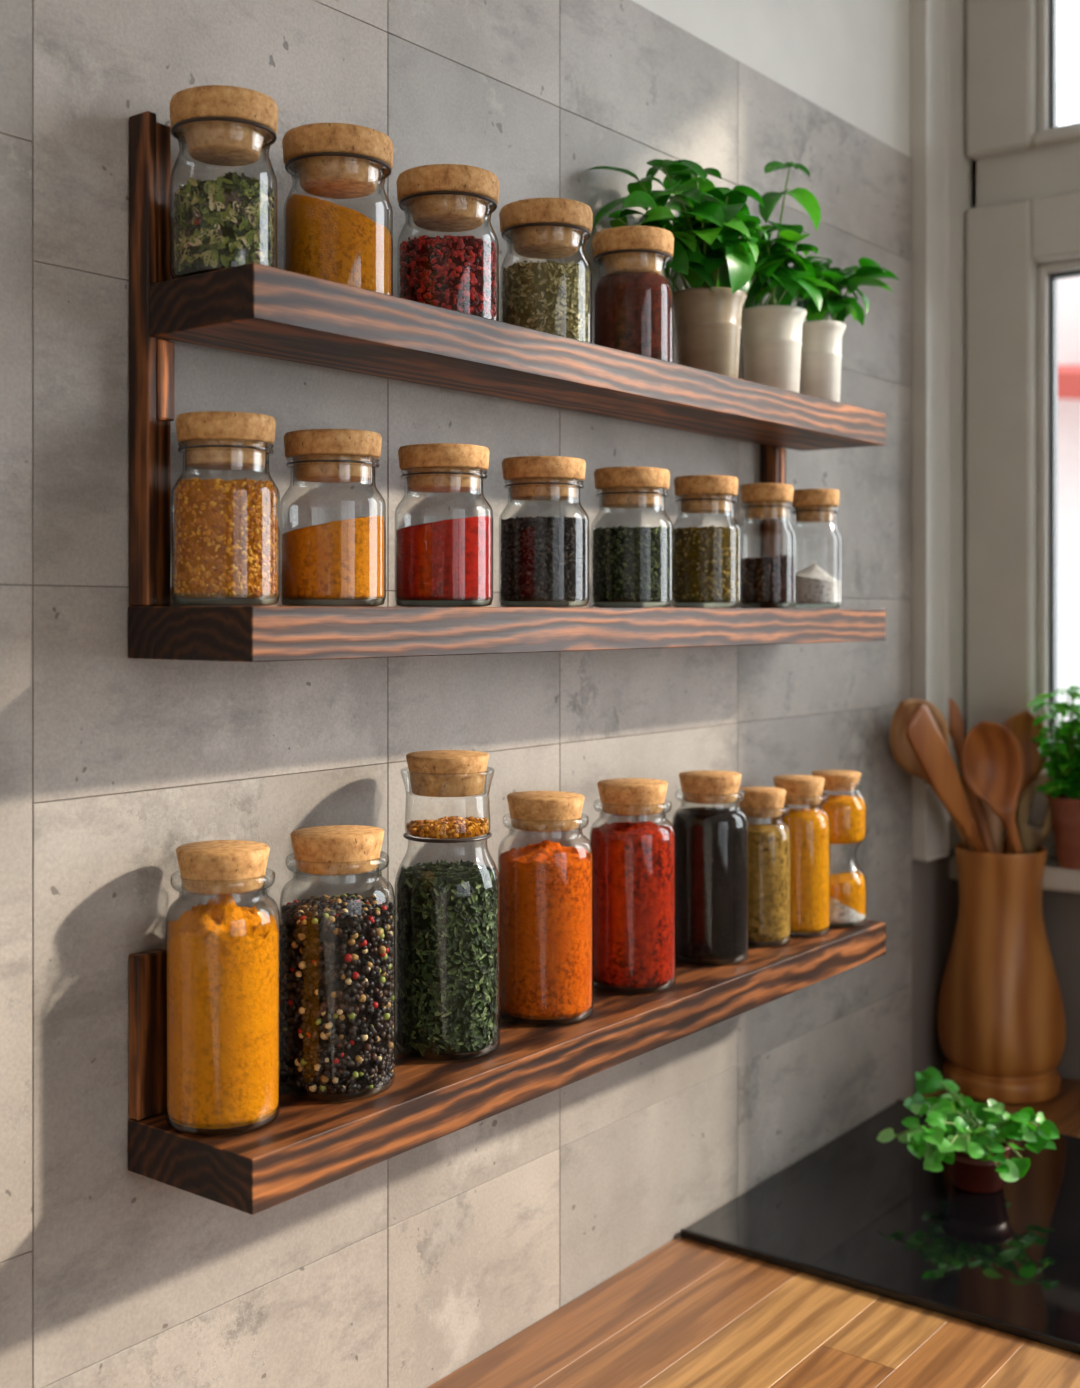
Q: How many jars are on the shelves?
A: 22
